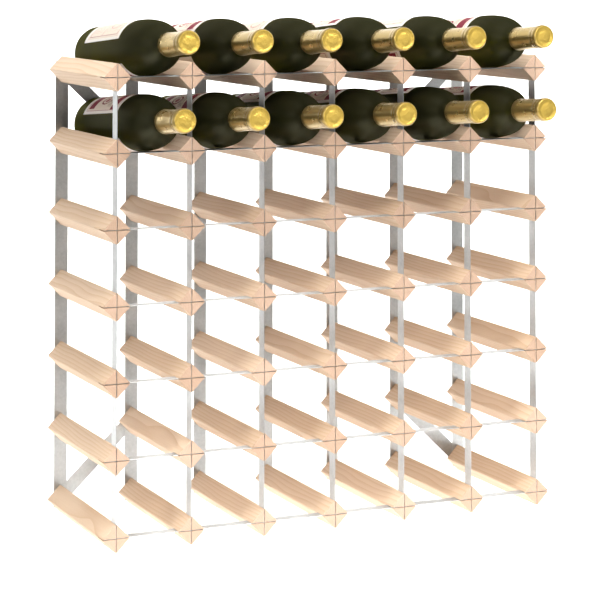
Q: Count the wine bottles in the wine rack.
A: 12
